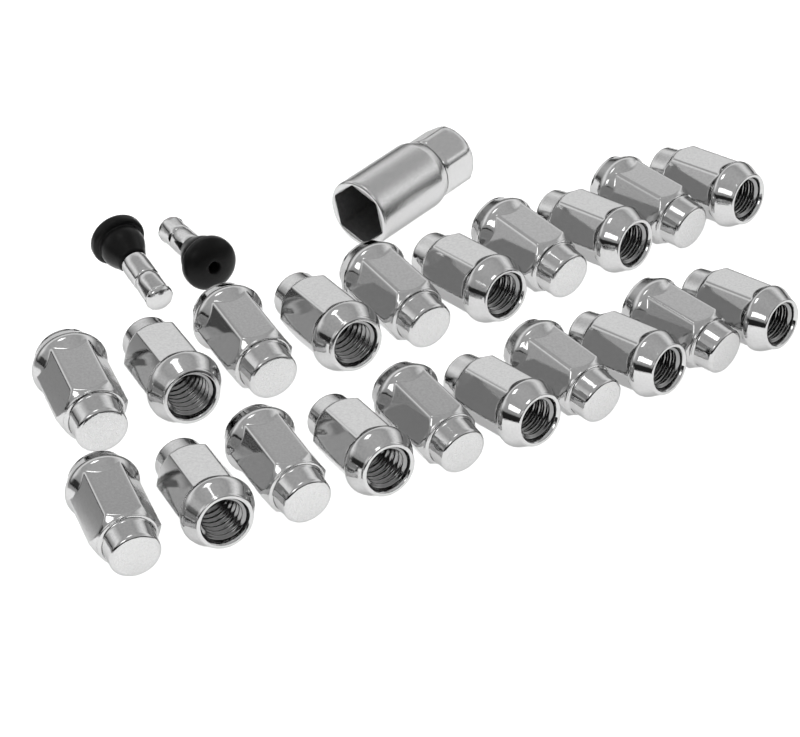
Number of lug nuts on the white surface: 20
